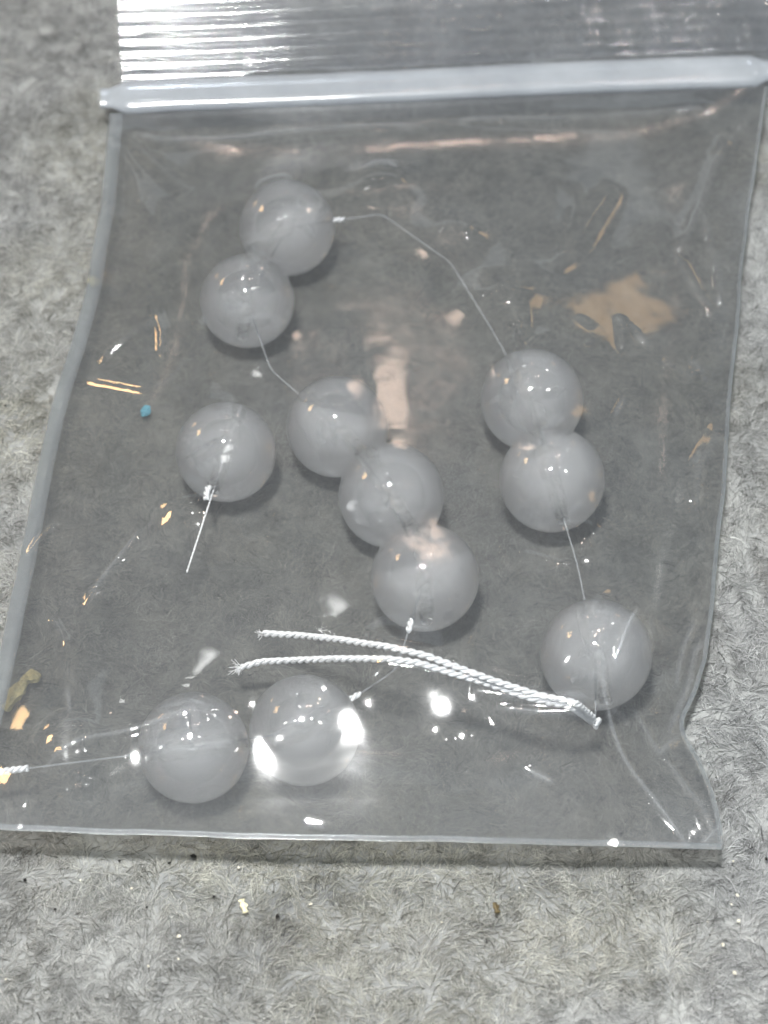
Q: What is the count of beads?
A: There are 11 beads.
